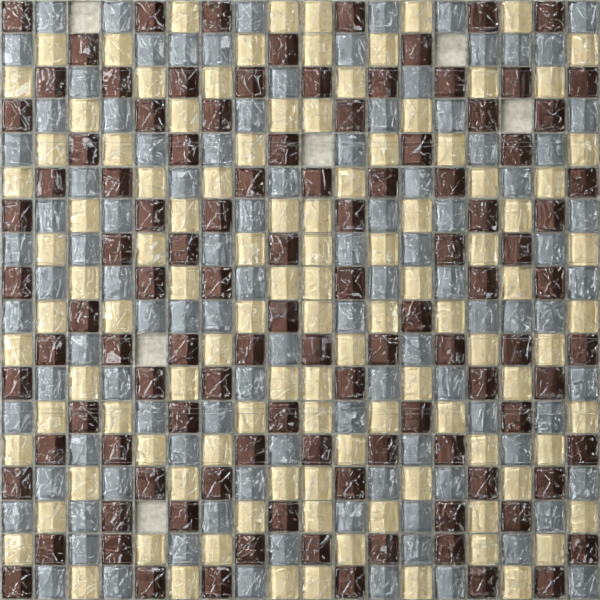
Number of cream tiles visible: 108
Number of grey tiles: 103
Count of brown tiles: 107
